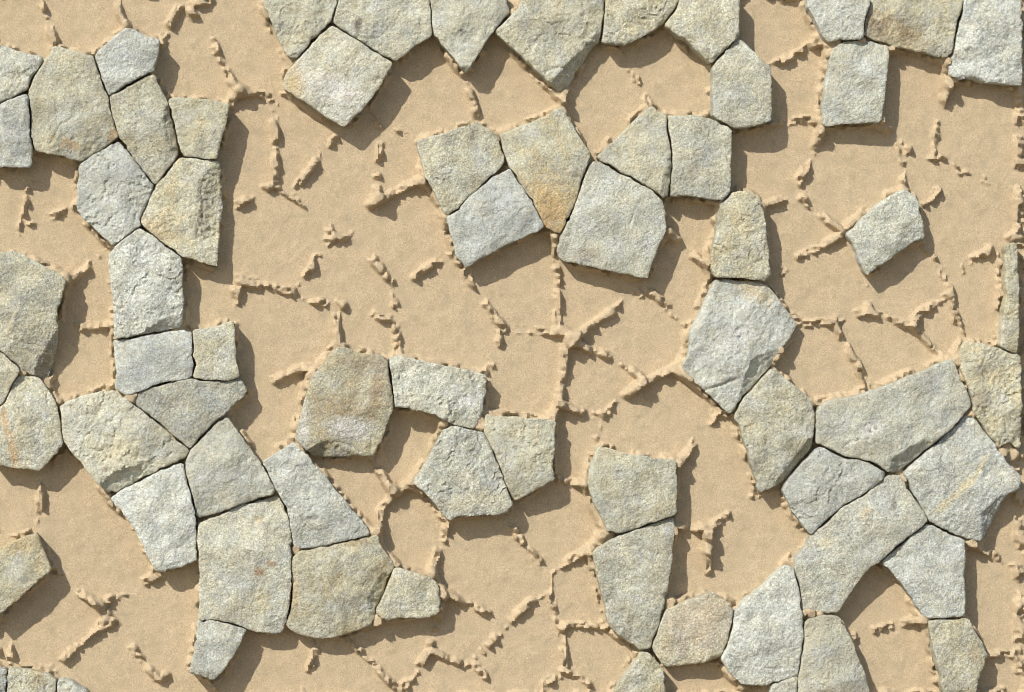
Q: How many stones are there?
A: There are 68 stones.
